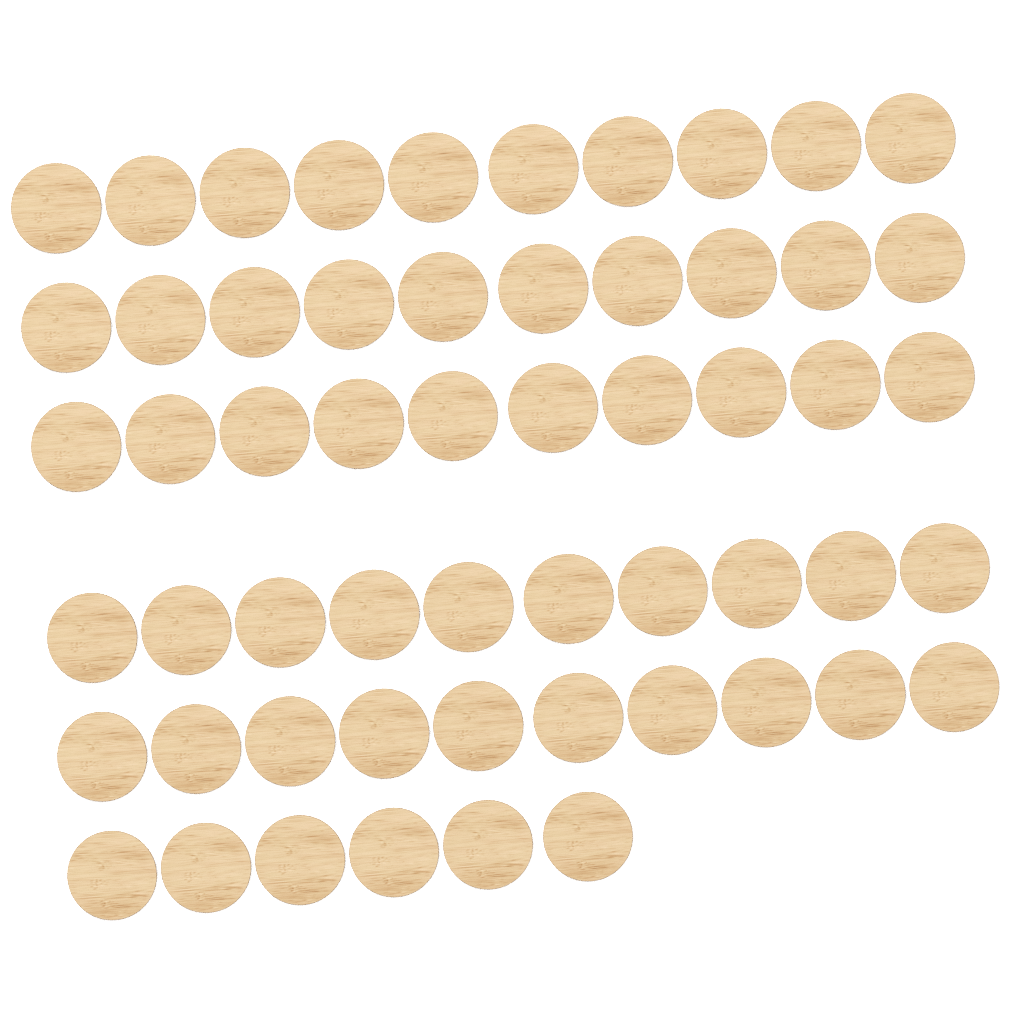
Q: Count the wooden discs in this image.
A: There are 56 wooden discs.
